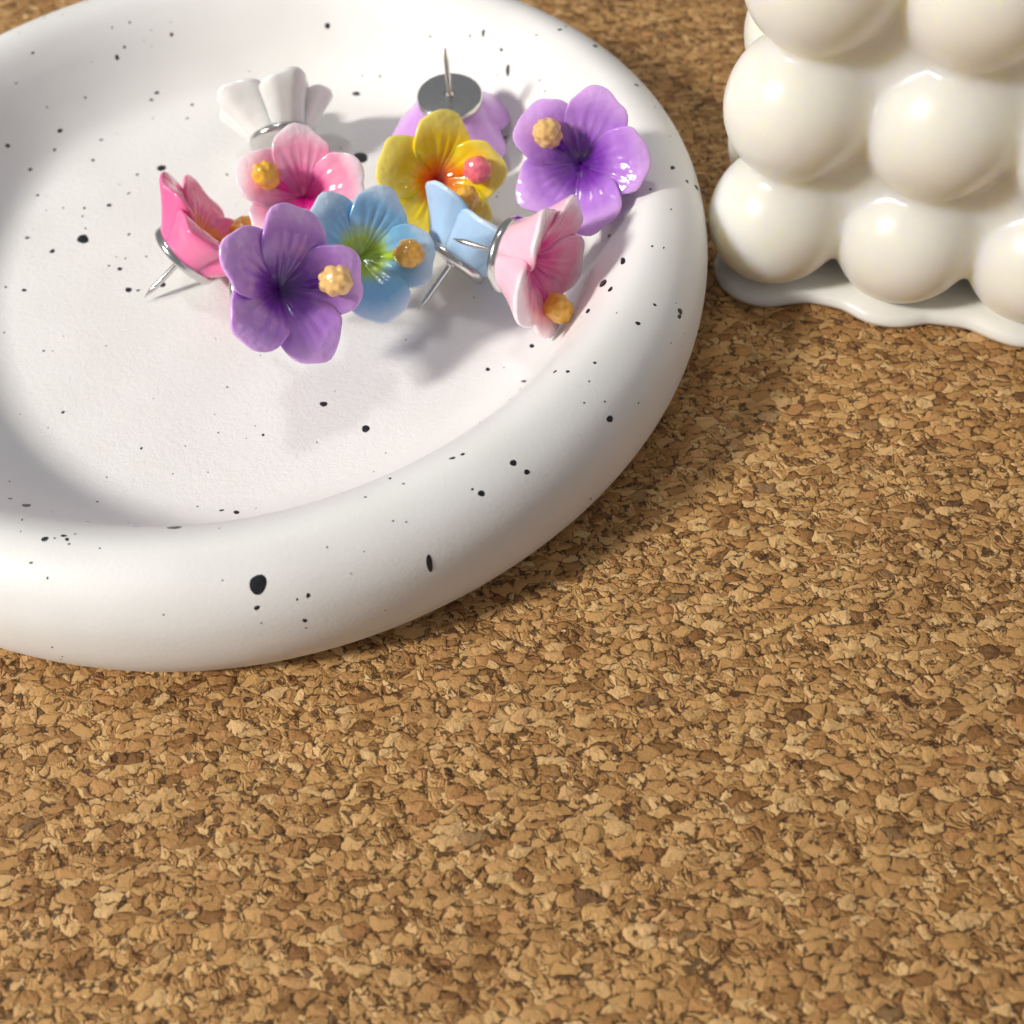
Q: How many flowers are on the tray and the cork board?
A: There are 10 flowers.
